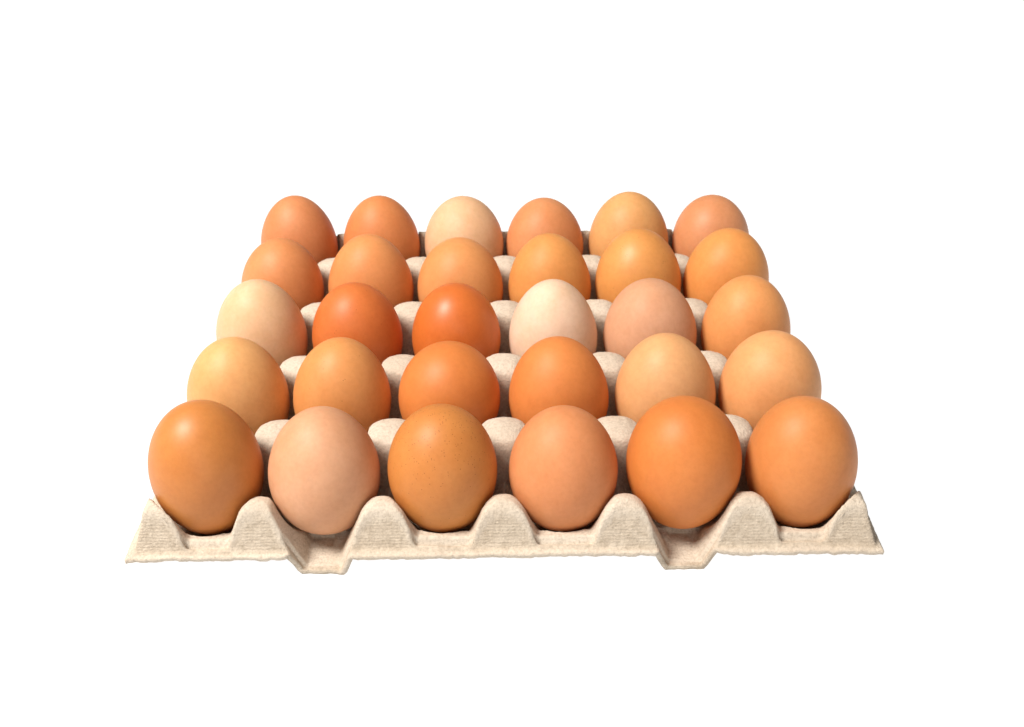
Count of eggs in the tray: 30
